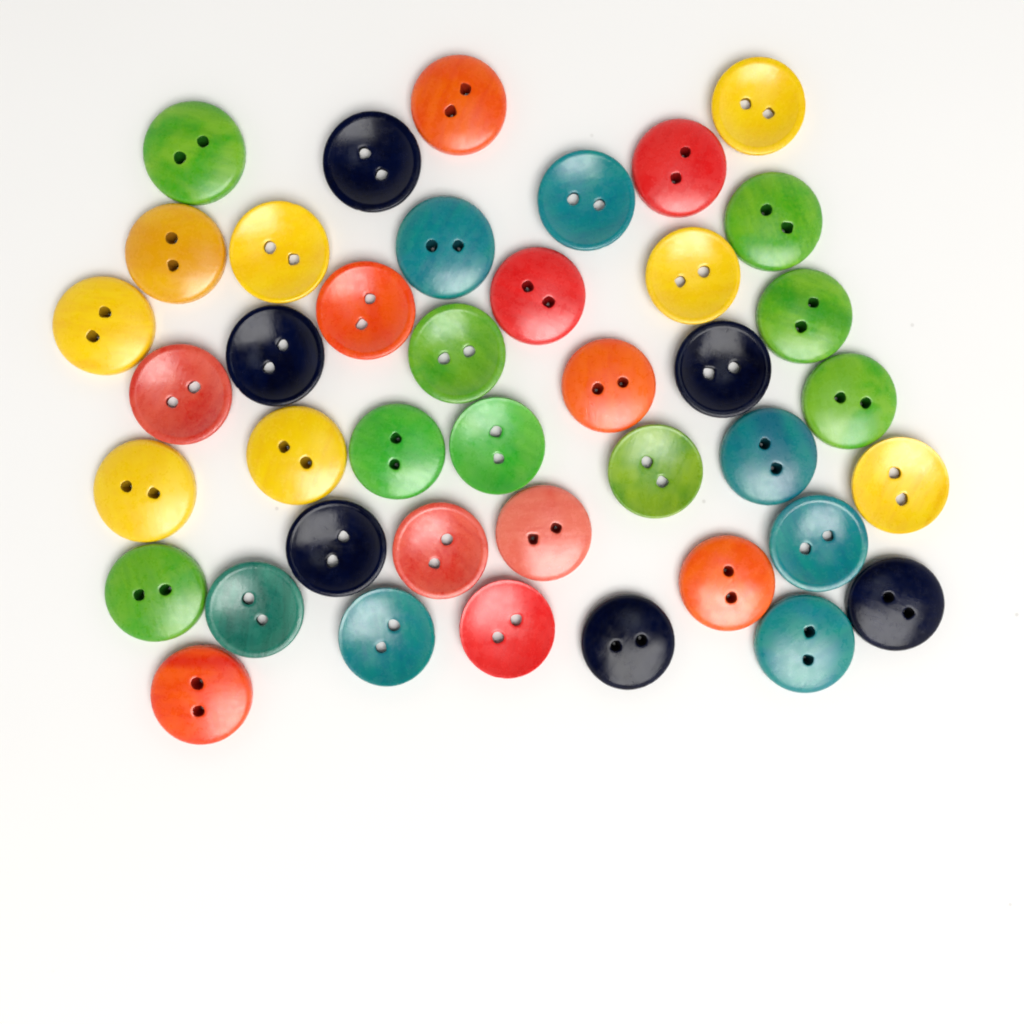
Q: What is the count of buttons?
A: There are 41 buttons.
